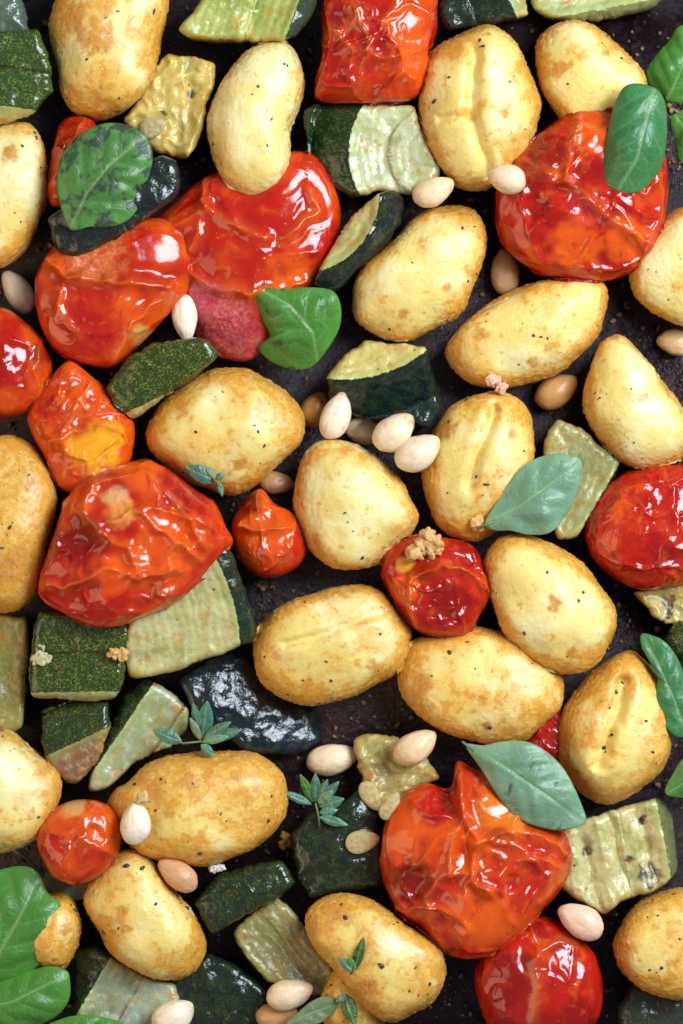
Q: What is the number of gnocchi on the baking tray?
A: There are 24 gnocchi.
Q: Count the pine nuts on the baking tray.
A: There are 21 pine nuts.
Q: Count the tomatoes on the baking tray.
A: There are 15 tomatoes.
